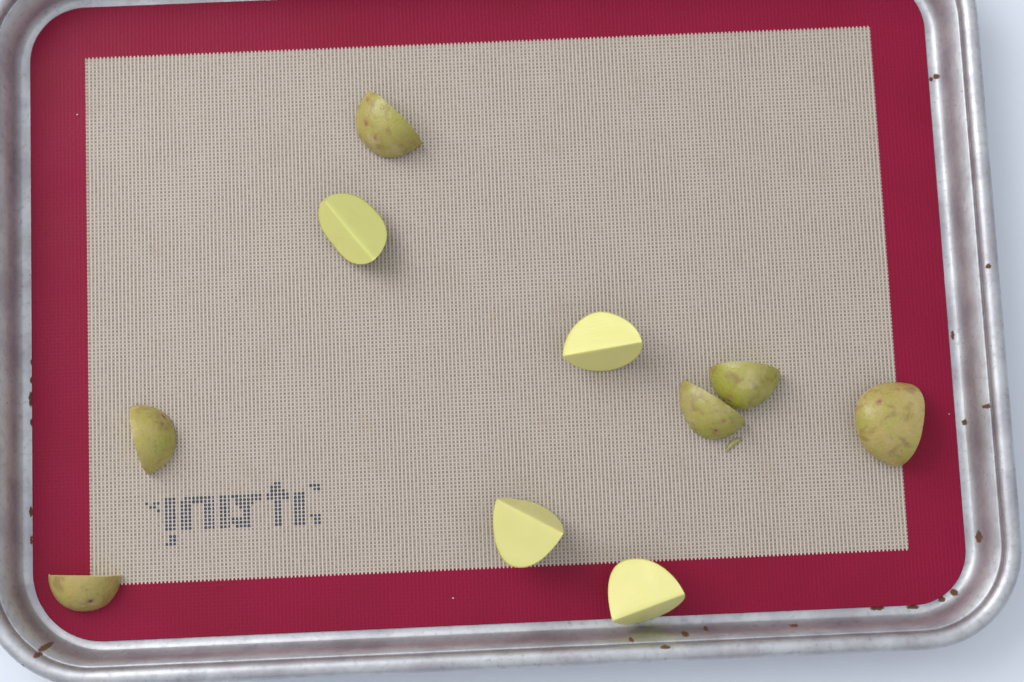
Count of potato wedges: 10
